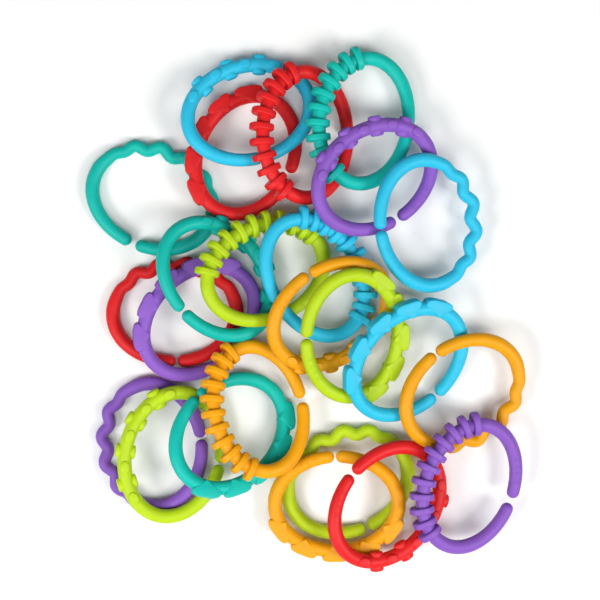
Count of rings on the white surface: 24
